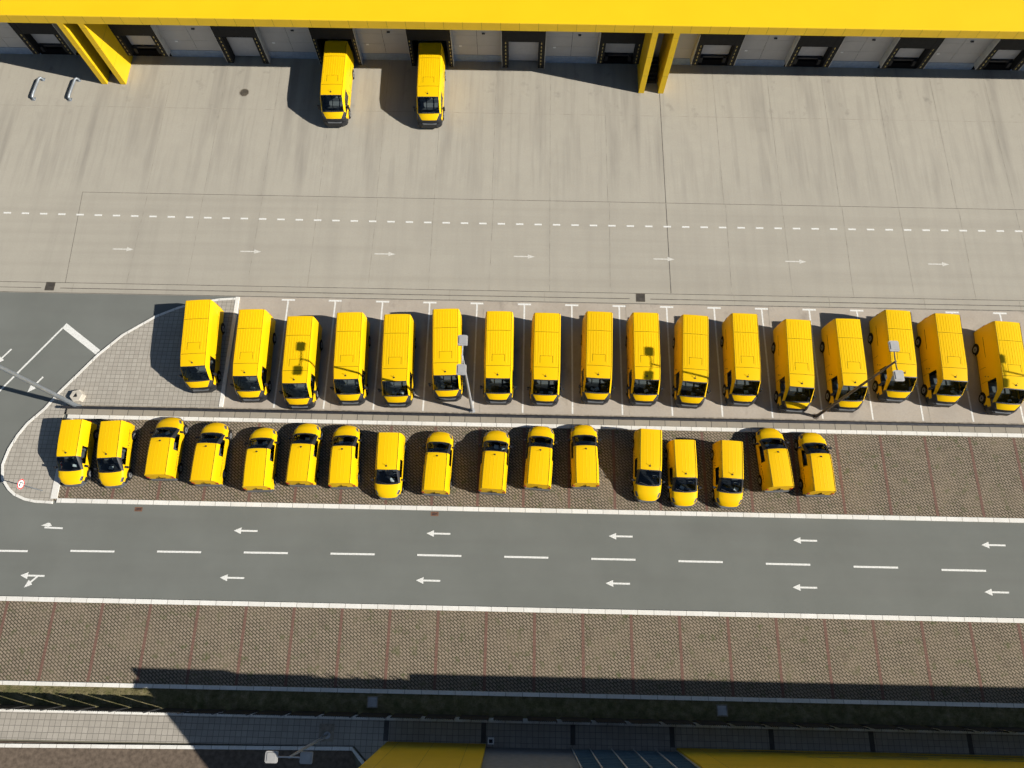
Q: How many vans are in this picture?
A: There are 36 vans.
